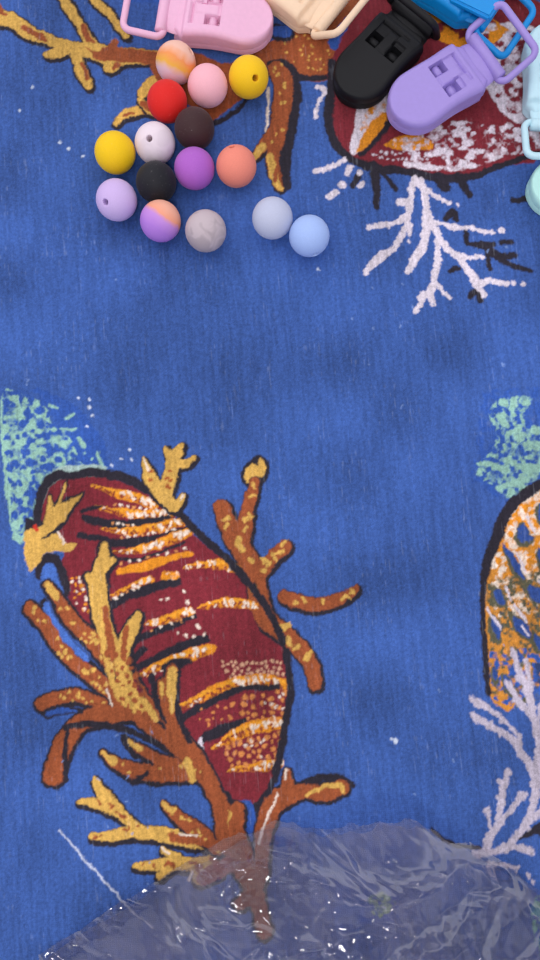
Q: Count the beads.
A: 15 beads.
